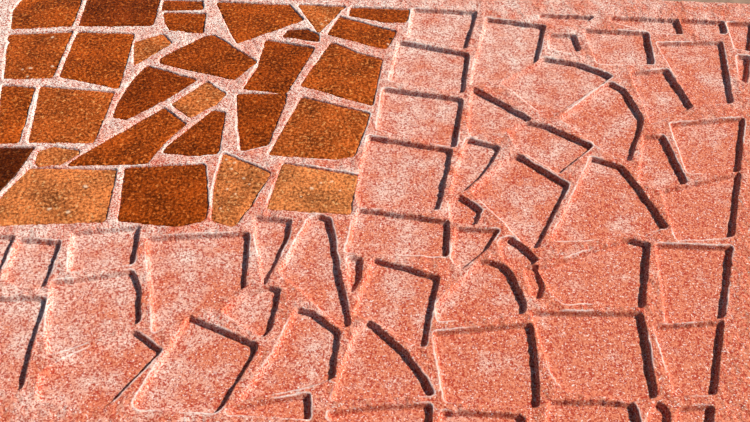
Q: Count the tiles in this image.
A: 29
